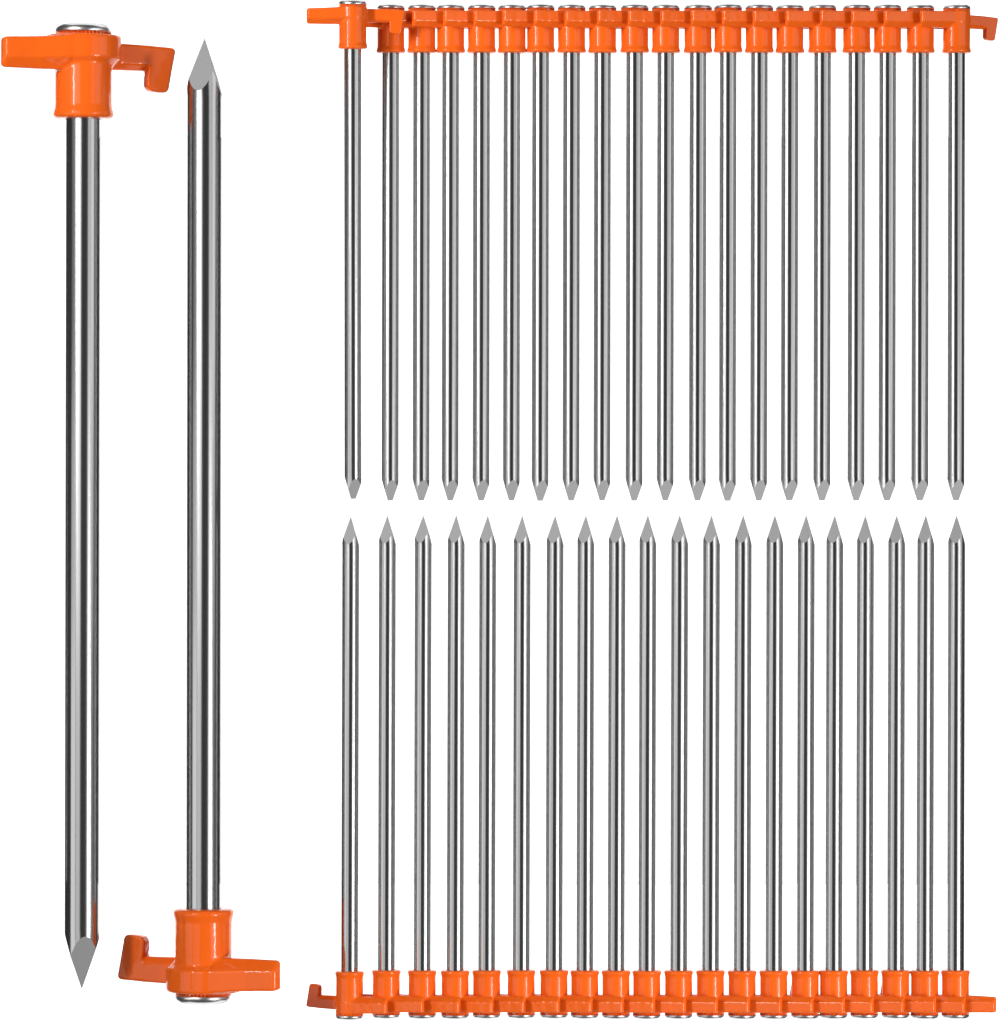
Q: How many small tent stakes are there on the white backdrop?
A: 40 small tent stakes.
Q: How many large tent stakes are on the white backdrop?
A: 2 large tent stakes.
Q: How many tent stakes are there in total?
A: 42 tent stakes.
